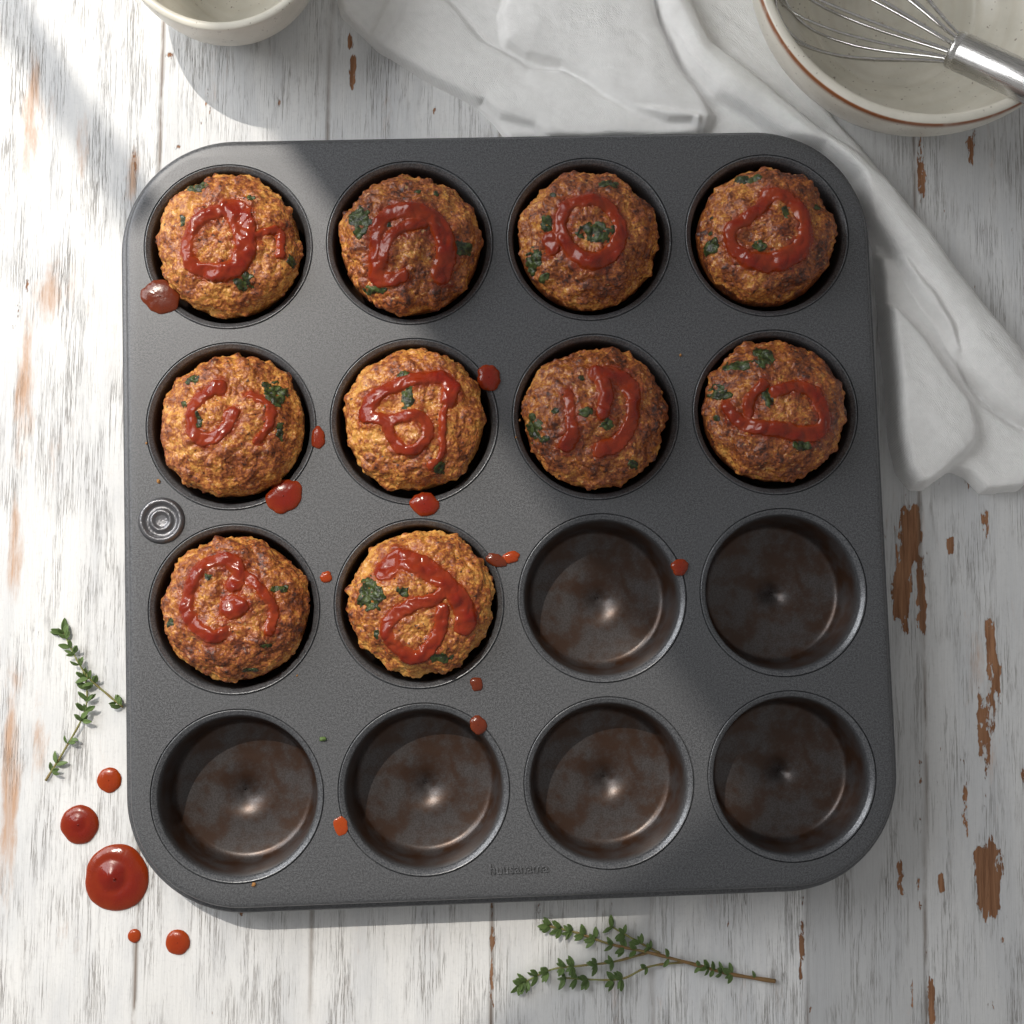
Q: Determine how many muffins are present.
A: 10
